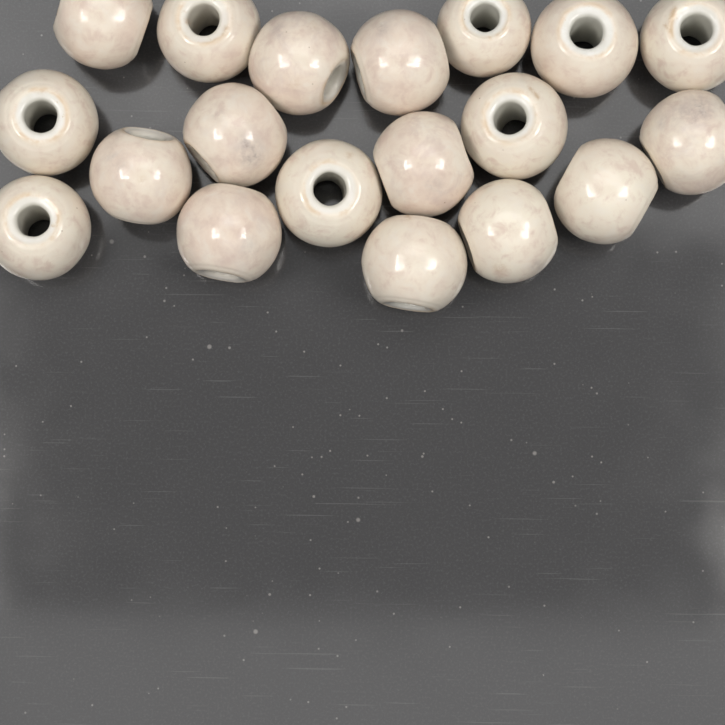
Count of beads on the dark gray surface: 19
